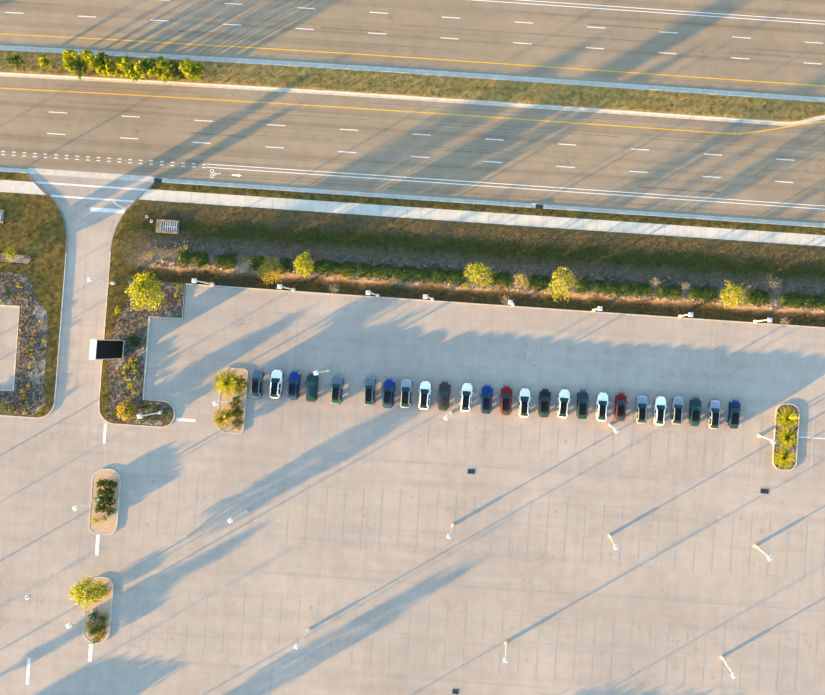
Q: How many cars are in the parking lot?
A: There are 25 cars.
